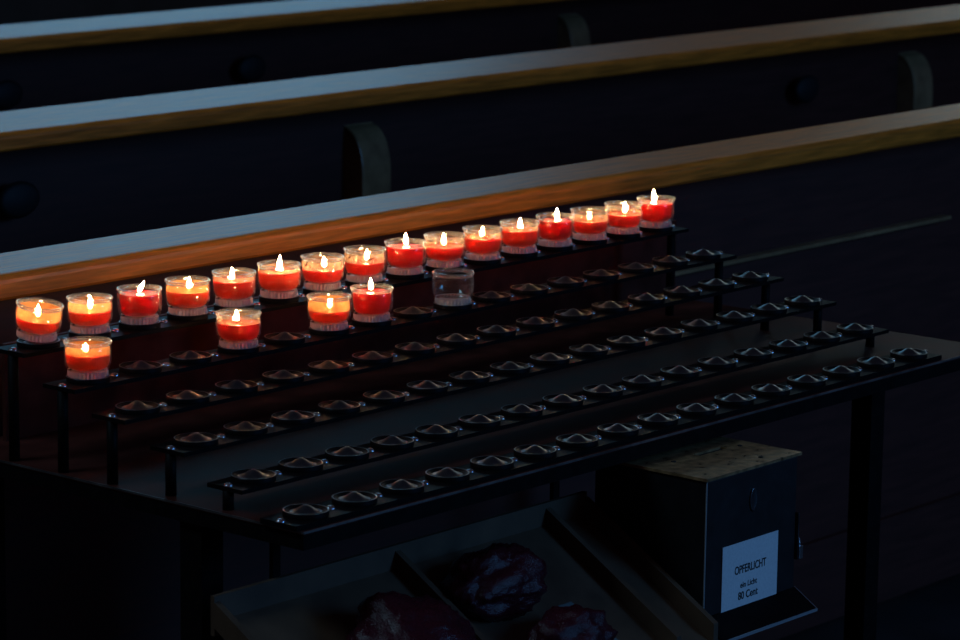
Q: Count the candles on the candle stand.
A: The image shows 20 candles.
